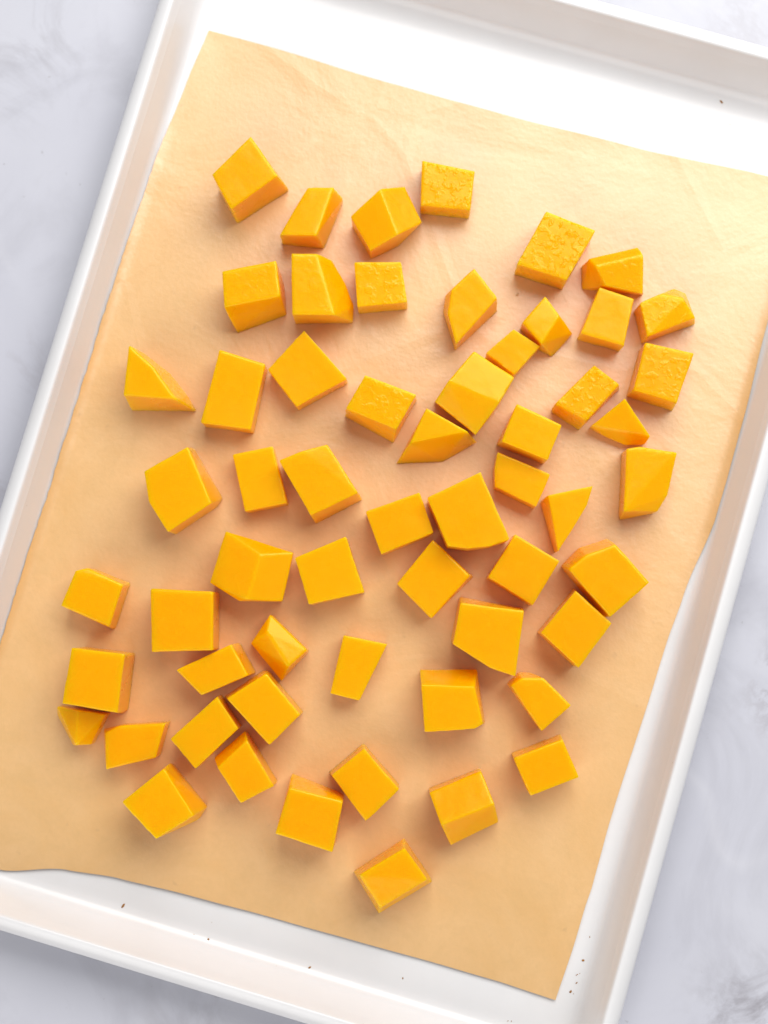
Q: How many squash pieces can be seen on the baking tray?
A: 58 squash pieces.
